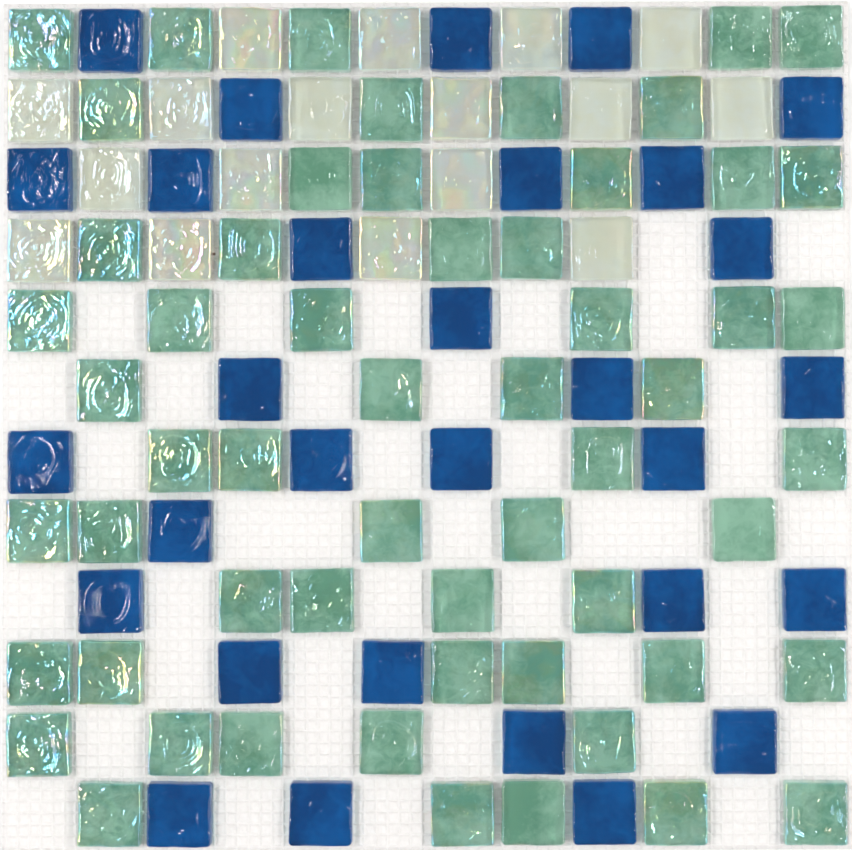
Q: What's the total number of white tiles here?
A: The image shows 17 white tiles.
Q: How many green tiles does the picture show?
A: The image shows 57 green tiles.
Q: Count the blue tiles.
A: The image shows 30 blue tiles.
